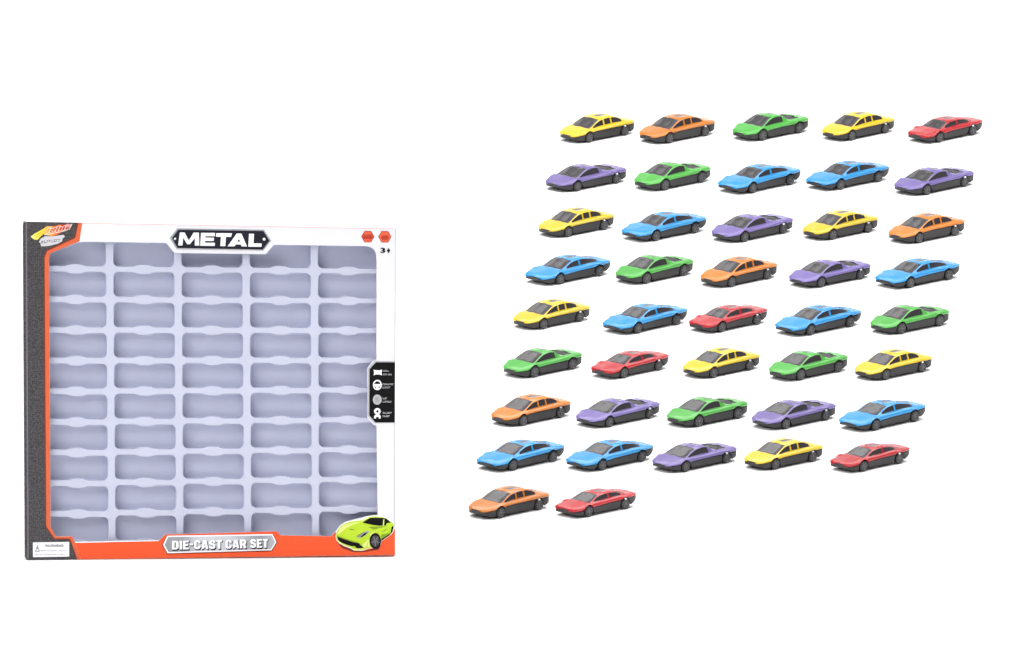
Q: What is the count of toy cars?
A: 42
